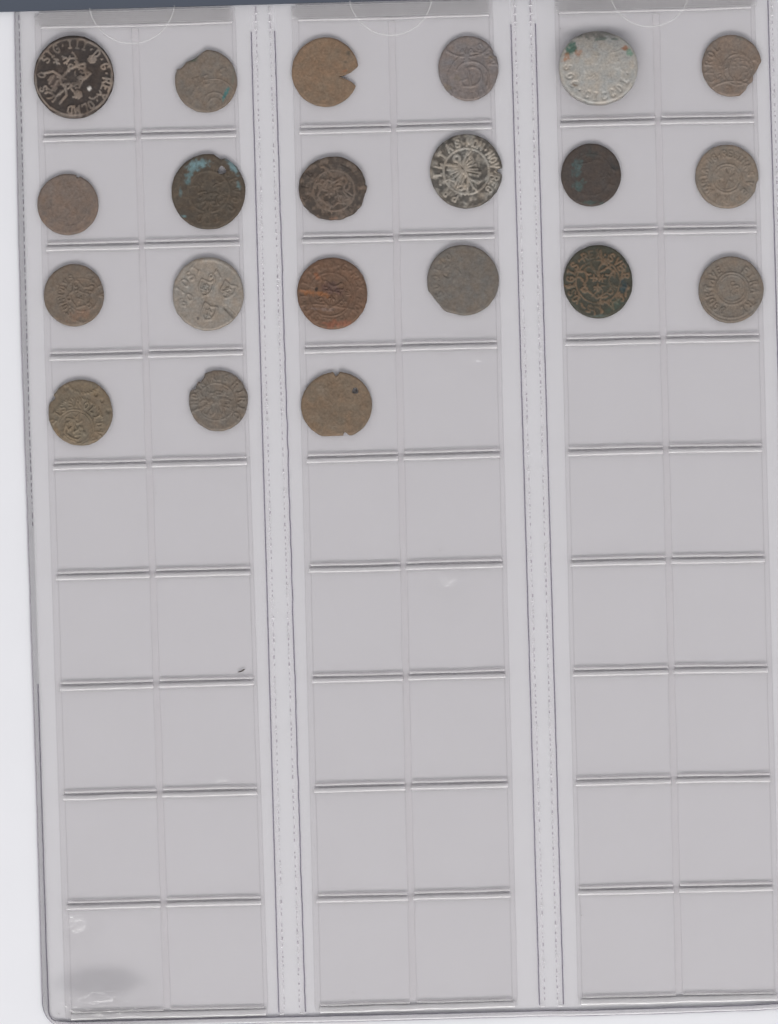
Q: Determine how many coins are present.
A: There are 21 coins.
